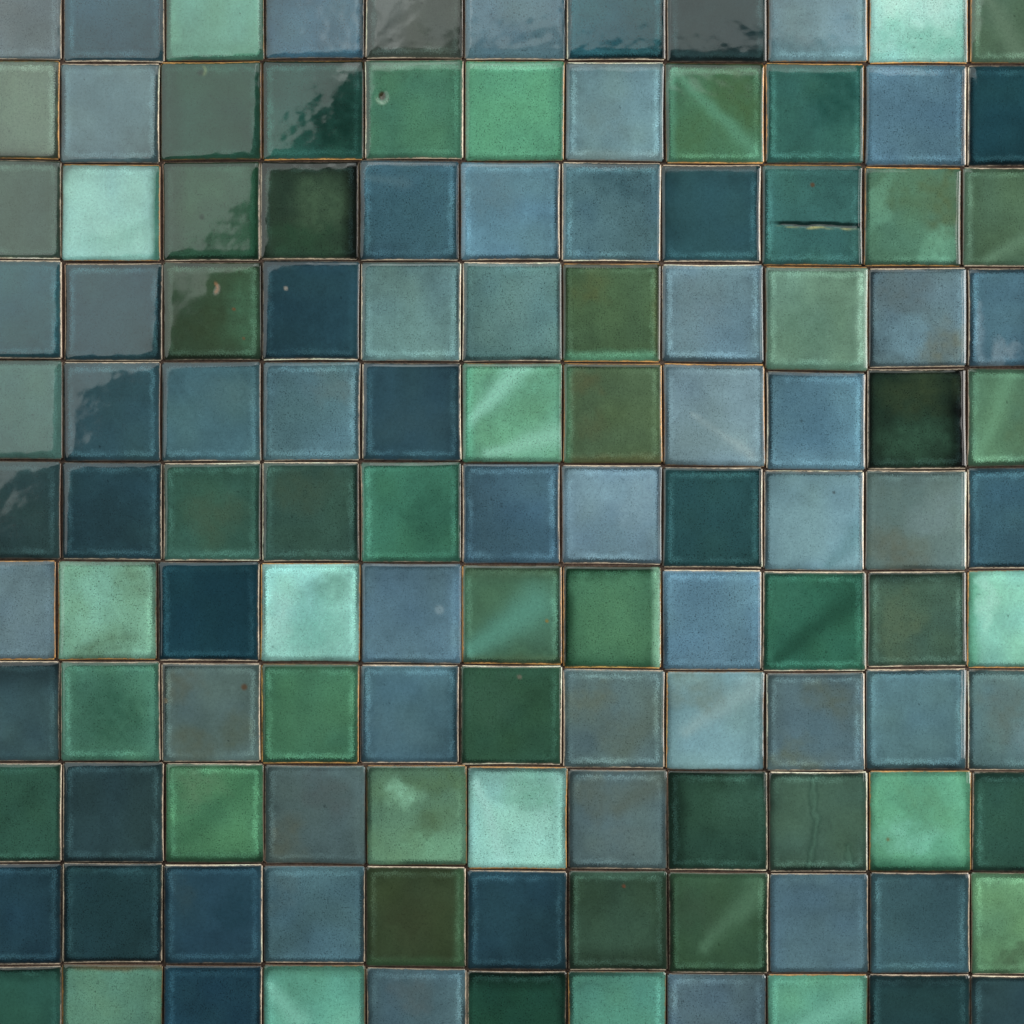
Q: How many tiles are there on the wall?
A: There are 121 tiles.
